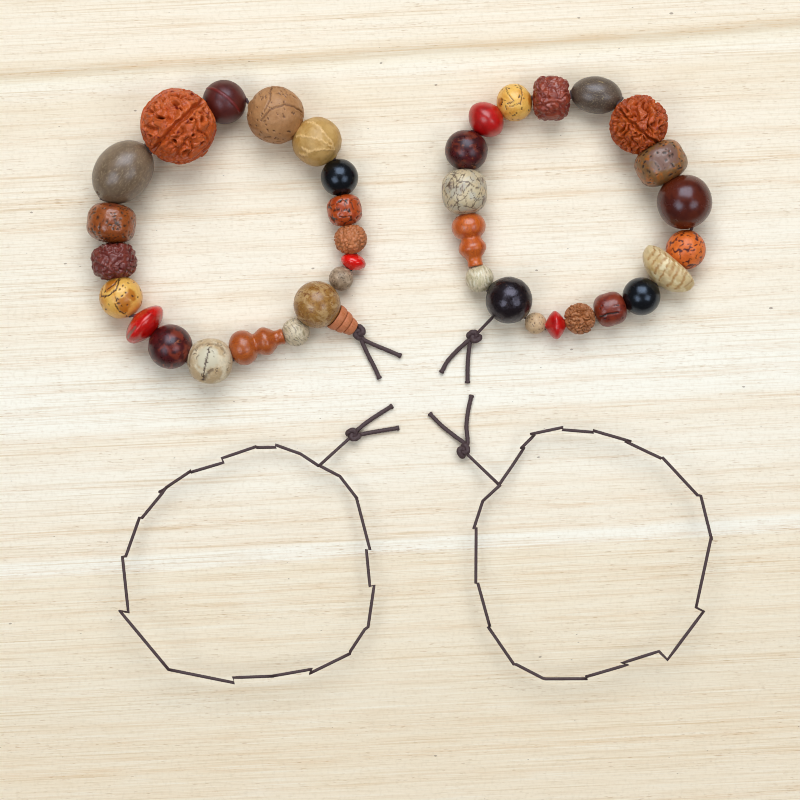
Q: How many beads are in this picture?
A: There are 39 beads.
